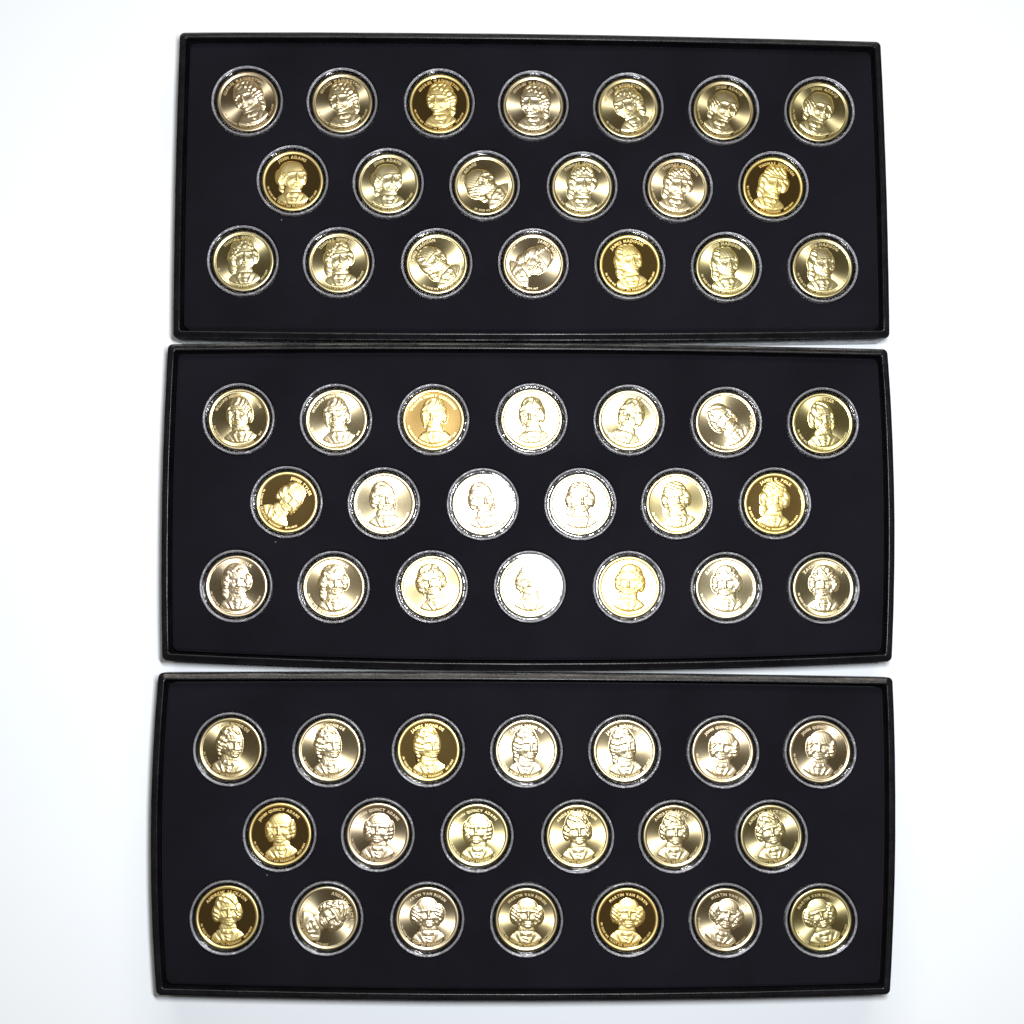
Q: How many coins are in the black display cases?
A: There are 60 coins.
